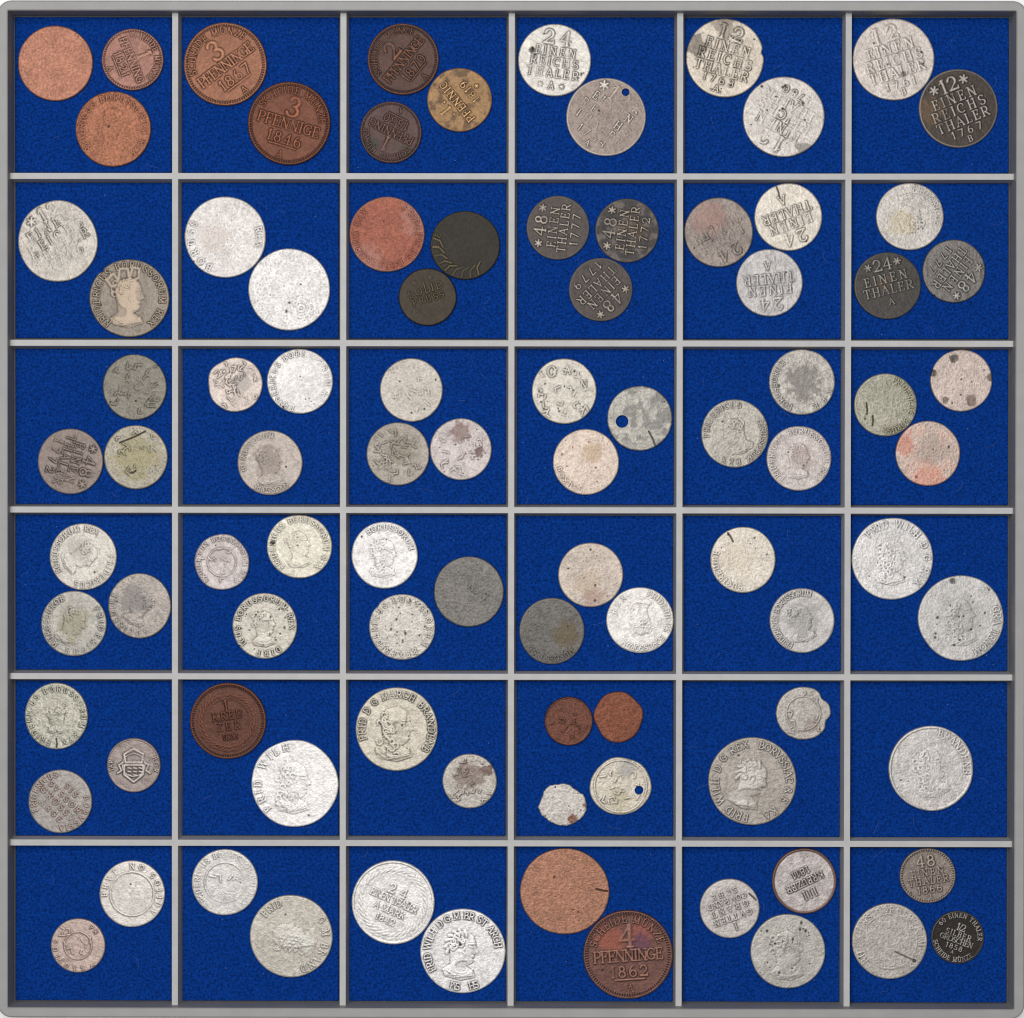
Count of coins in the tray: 92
